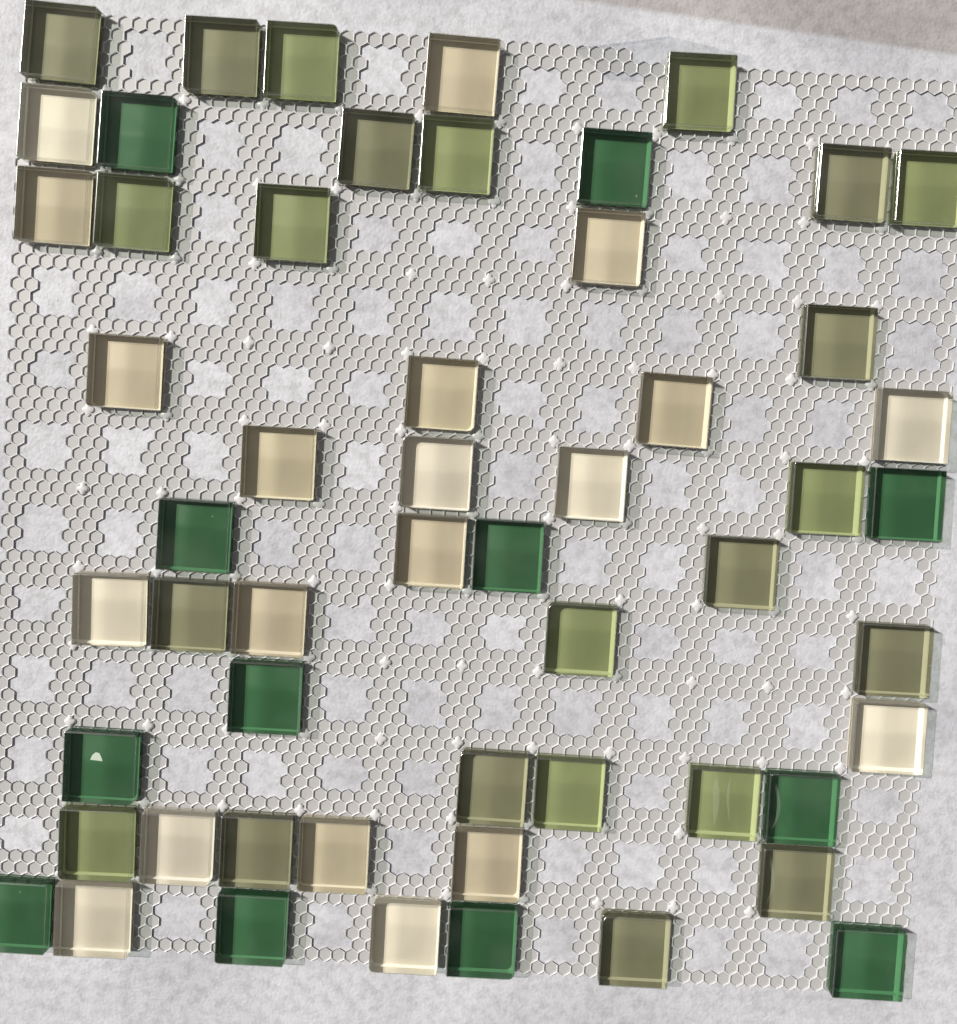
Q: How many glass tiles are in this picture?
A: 55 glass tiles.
